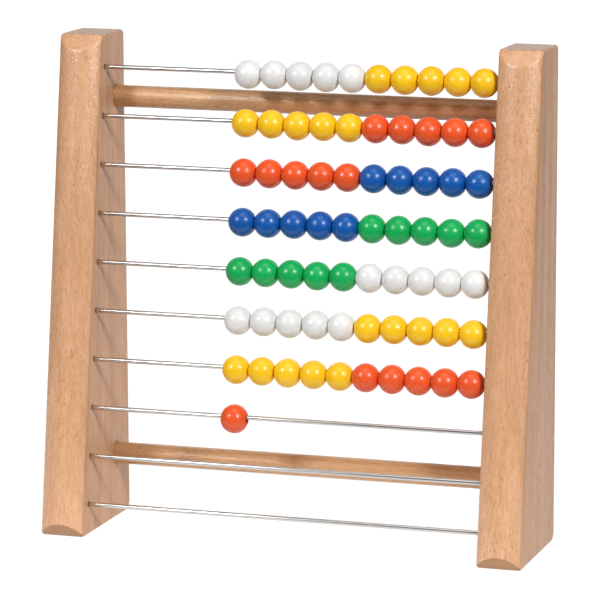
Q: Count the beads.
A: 71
